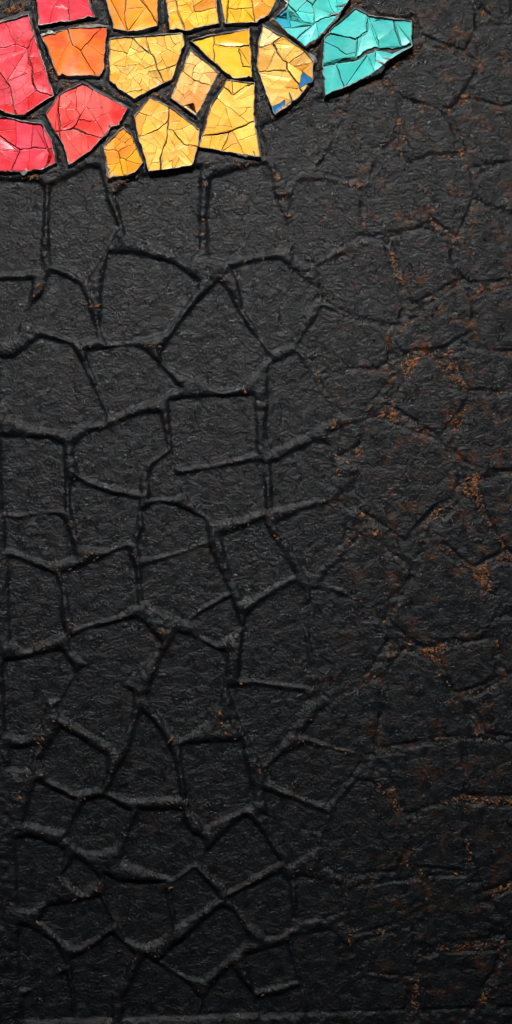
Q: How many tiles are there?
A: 17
